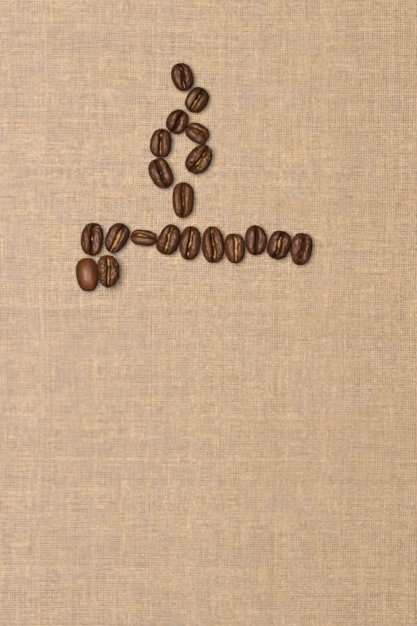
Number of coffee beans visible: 20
